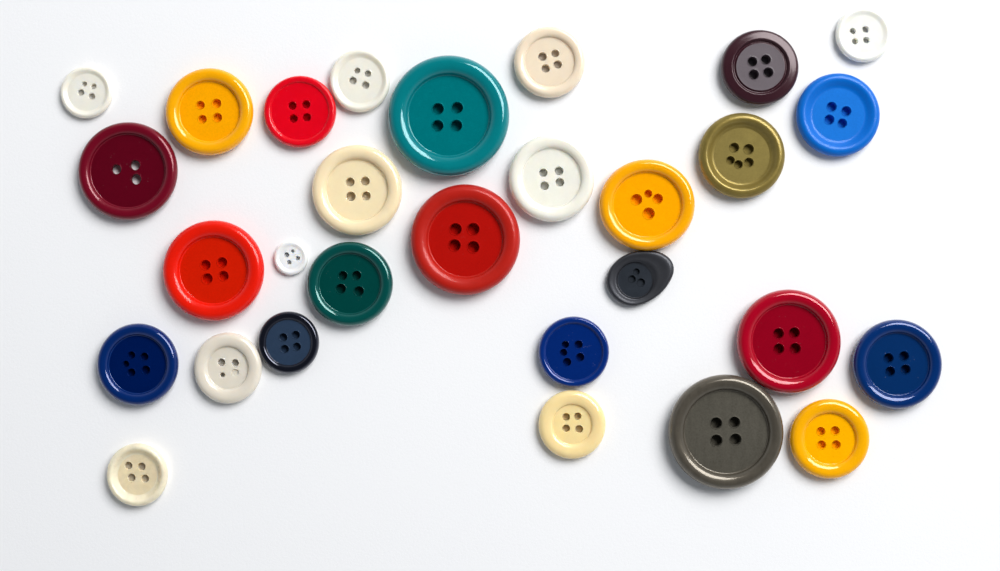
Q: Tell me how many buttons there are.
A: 29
